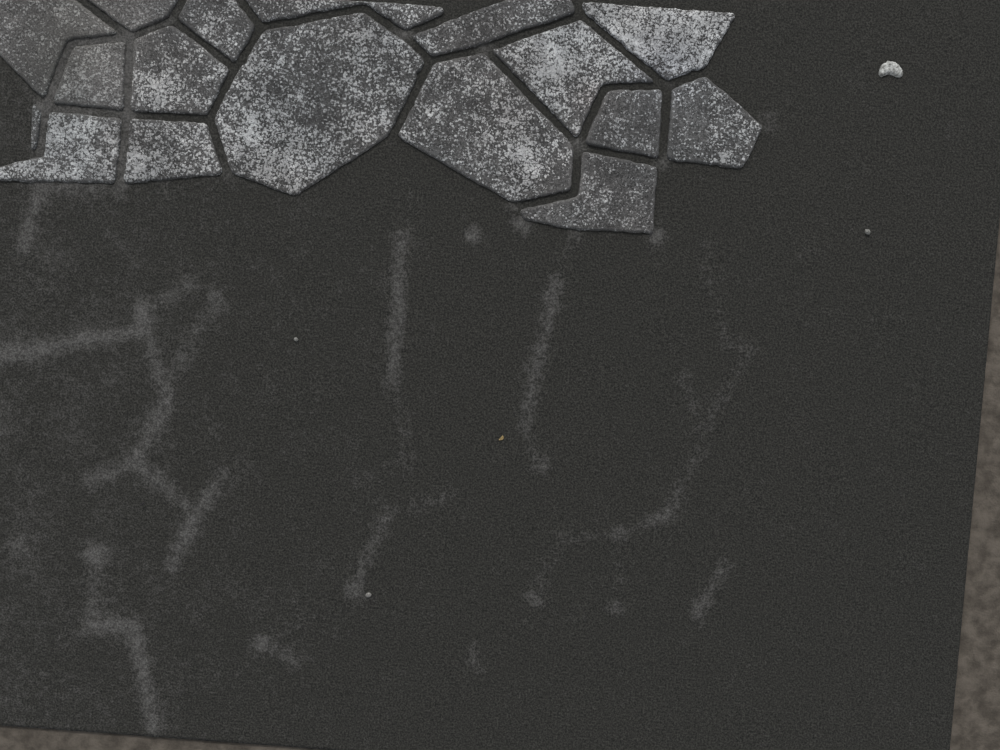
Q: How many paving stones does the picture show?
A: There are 17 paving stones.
